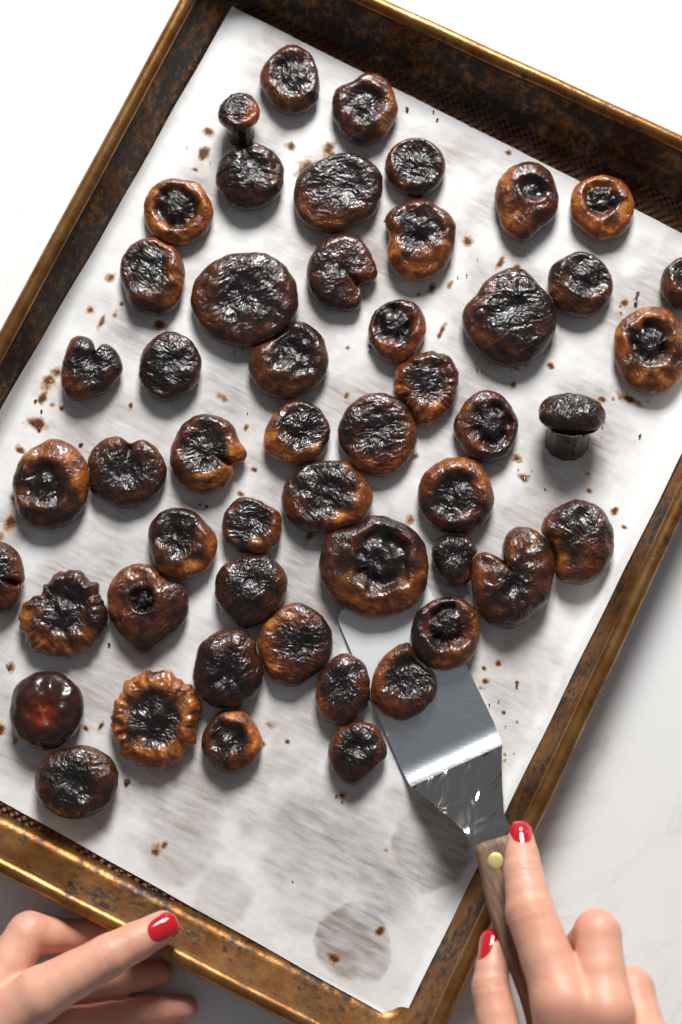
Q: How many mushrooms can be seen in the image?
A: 51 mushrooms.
